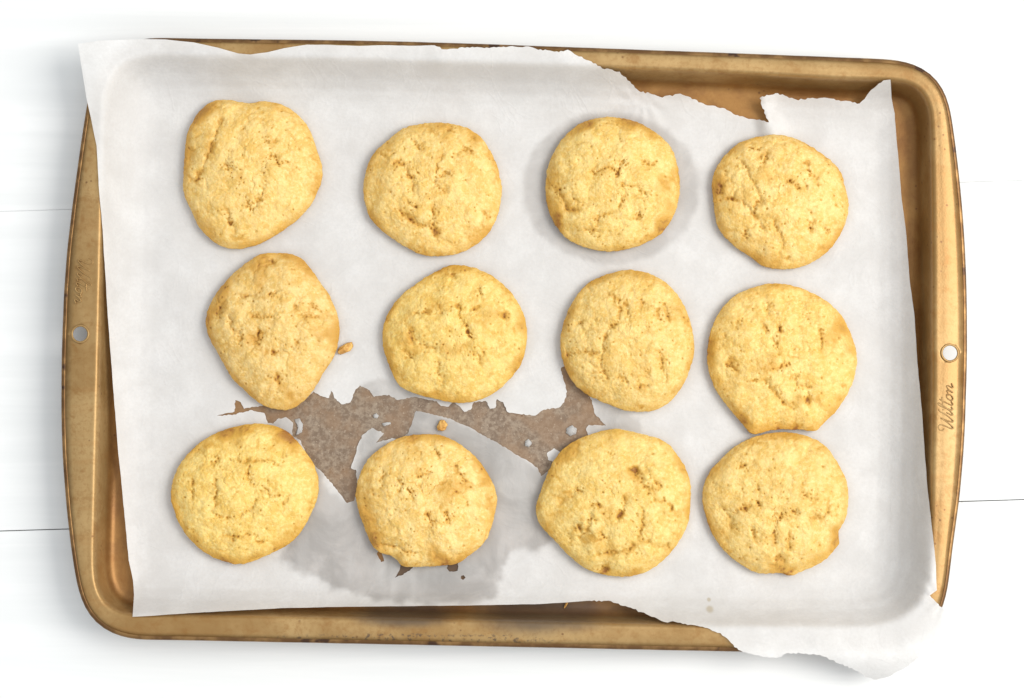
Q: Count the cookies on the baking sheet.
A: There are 12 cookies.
